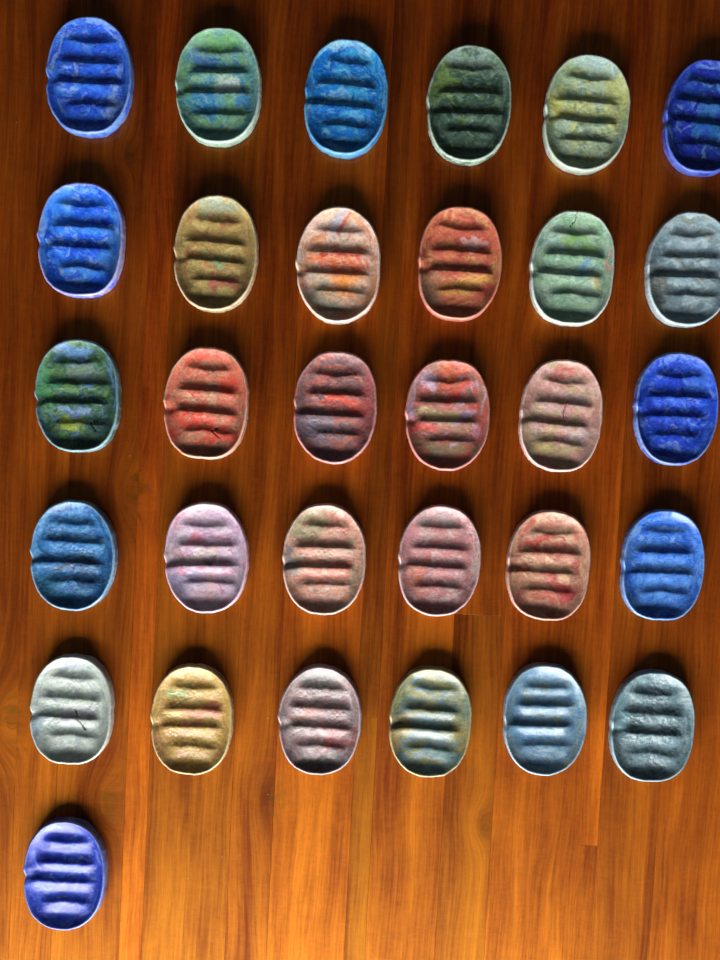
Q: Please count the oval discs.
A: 31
